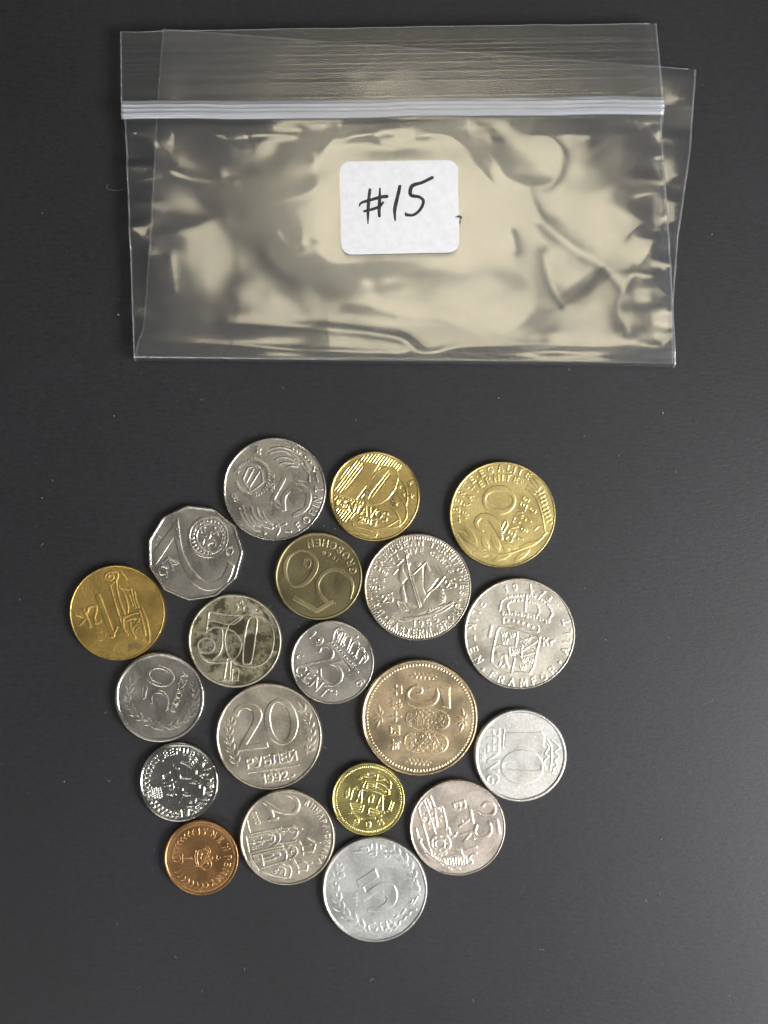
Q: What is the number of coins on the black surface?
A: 20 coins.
